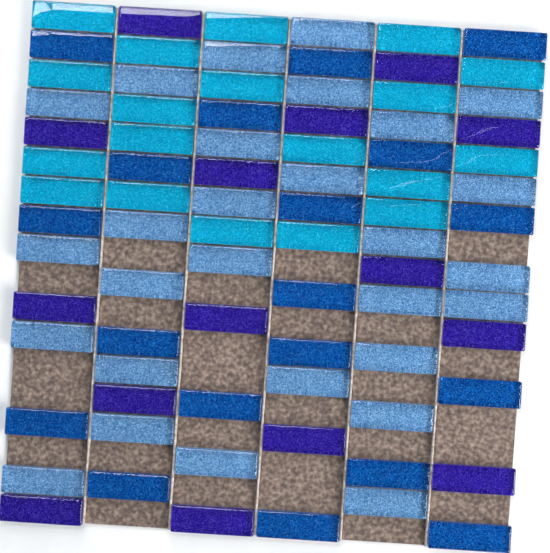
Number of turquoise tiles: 19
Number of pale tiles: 28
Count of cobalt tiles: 19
